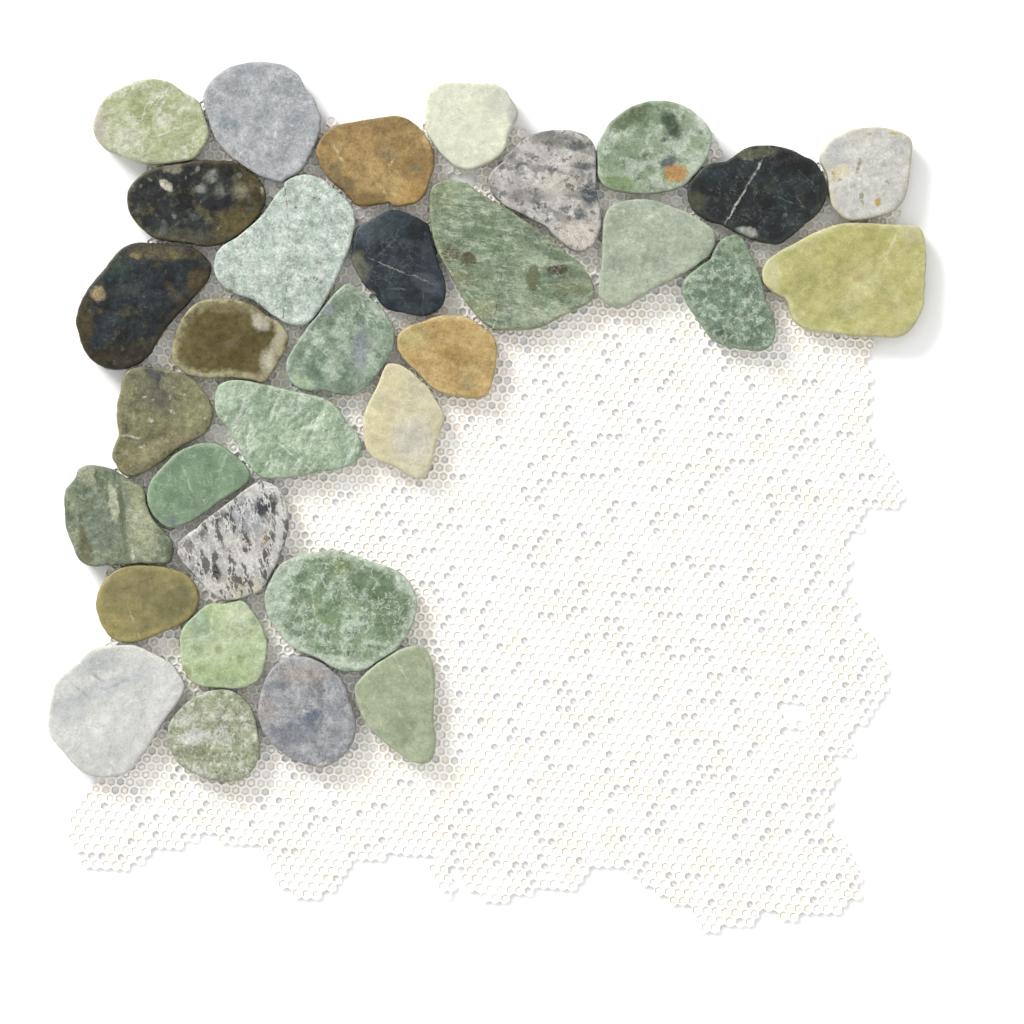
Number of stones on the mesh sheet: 32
